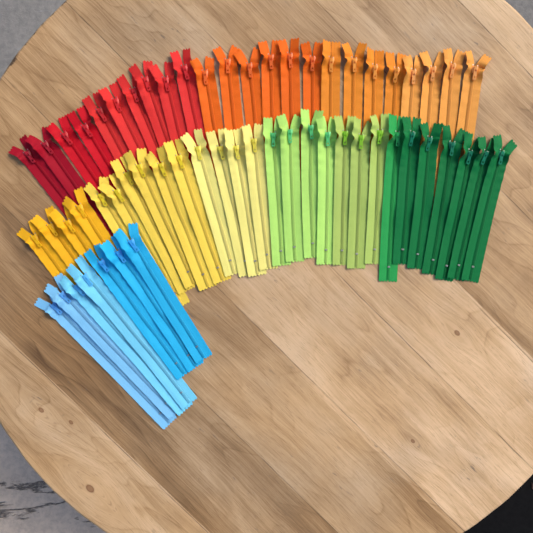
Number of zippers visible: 59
